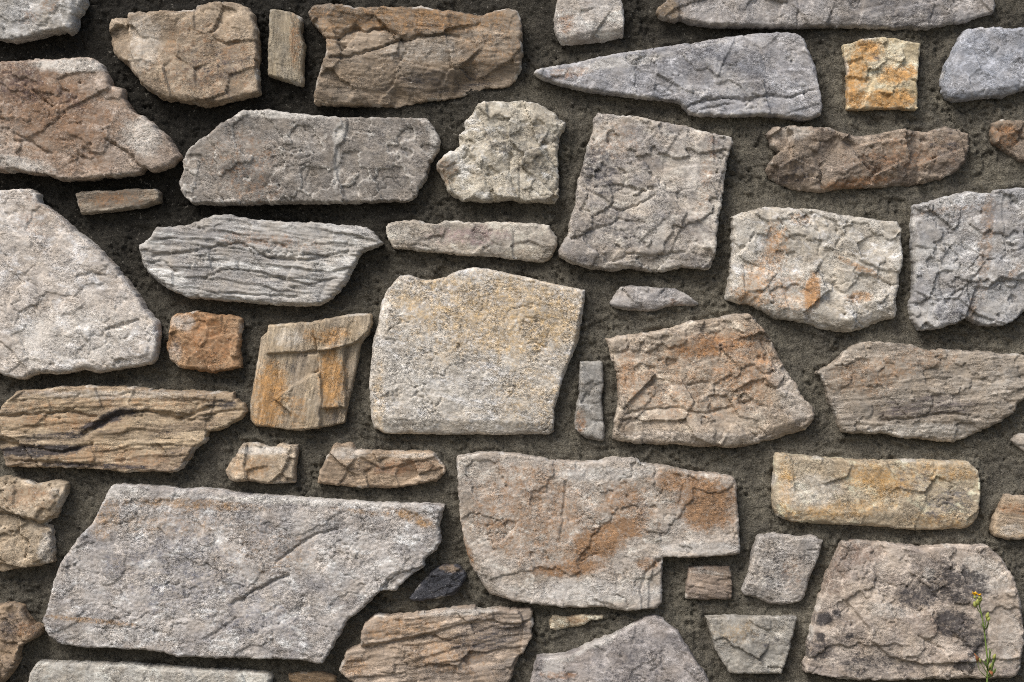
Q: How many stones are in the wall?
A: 48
